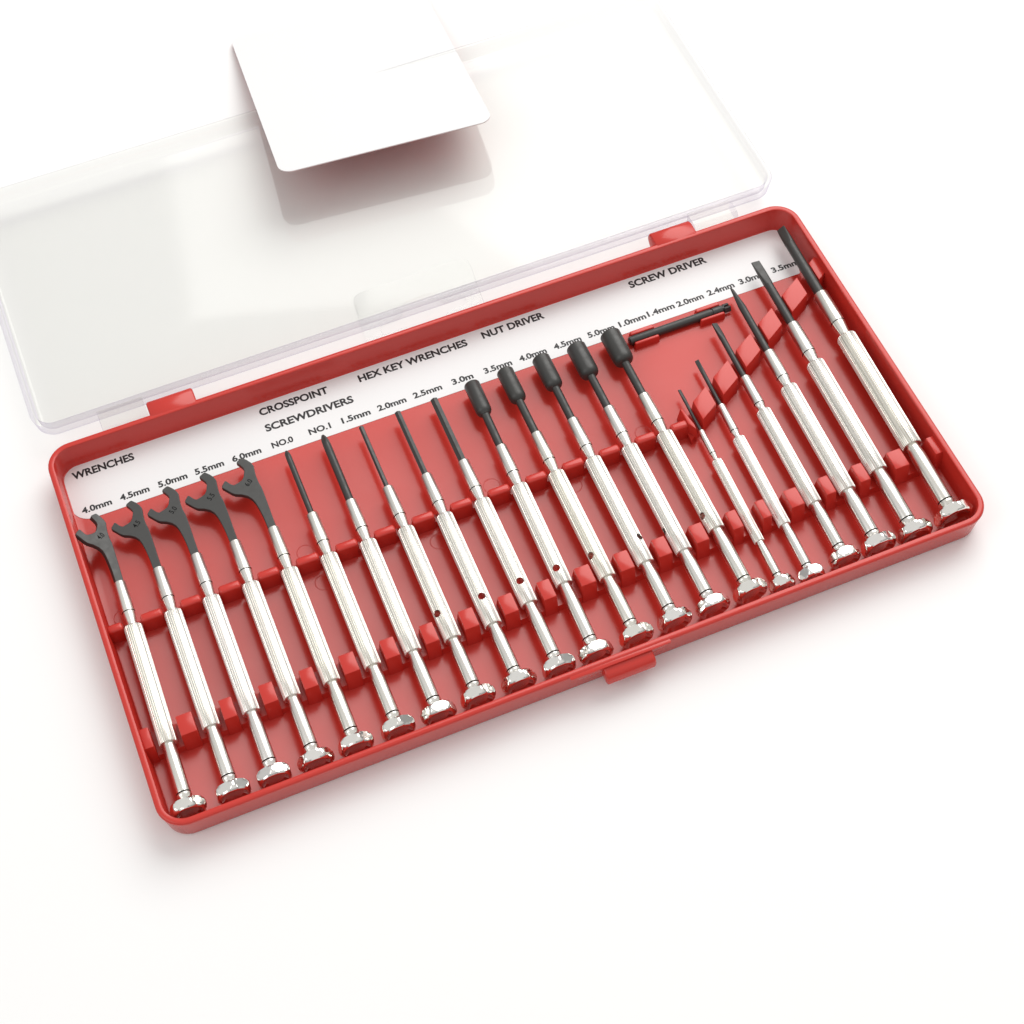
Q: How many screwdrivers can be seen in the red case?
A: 11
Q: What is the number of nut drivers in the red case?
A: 5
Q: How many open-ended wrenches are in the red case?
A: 5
